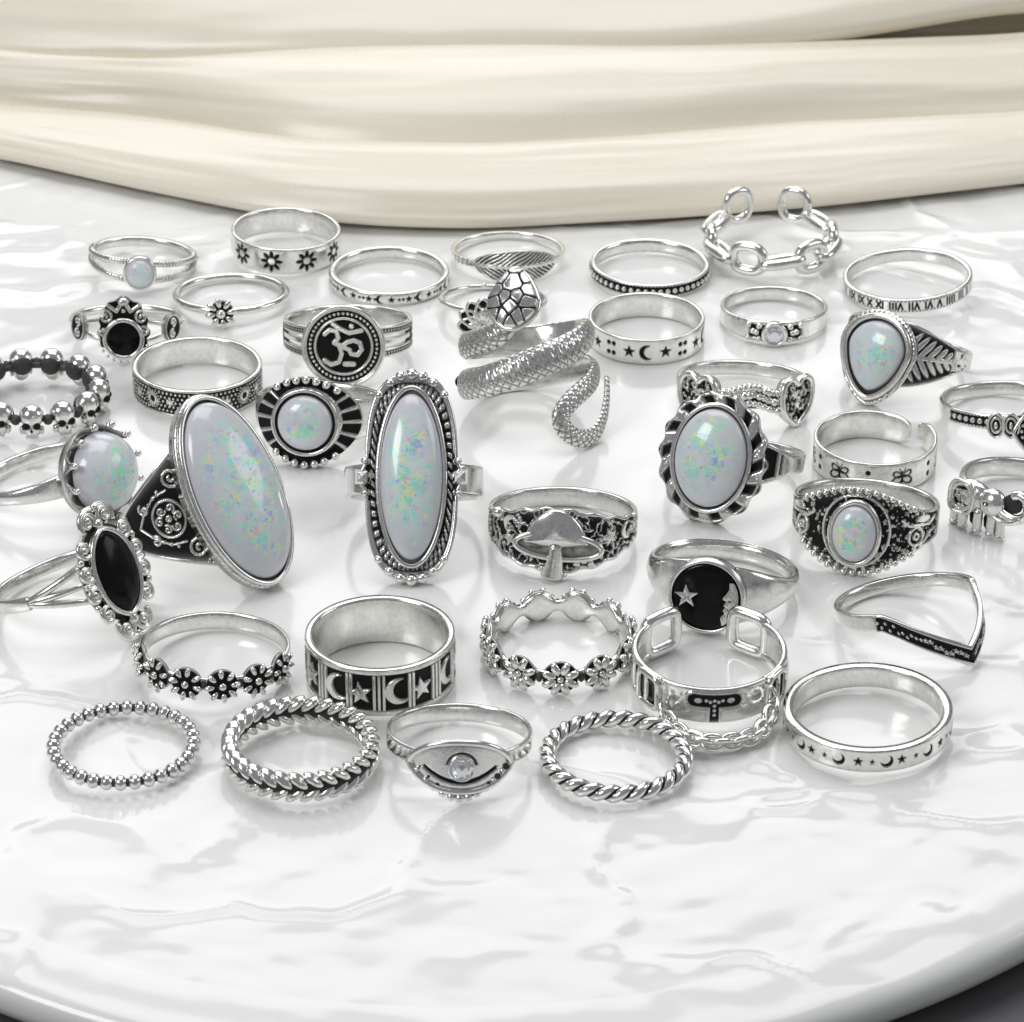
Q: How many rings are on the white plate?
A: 40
